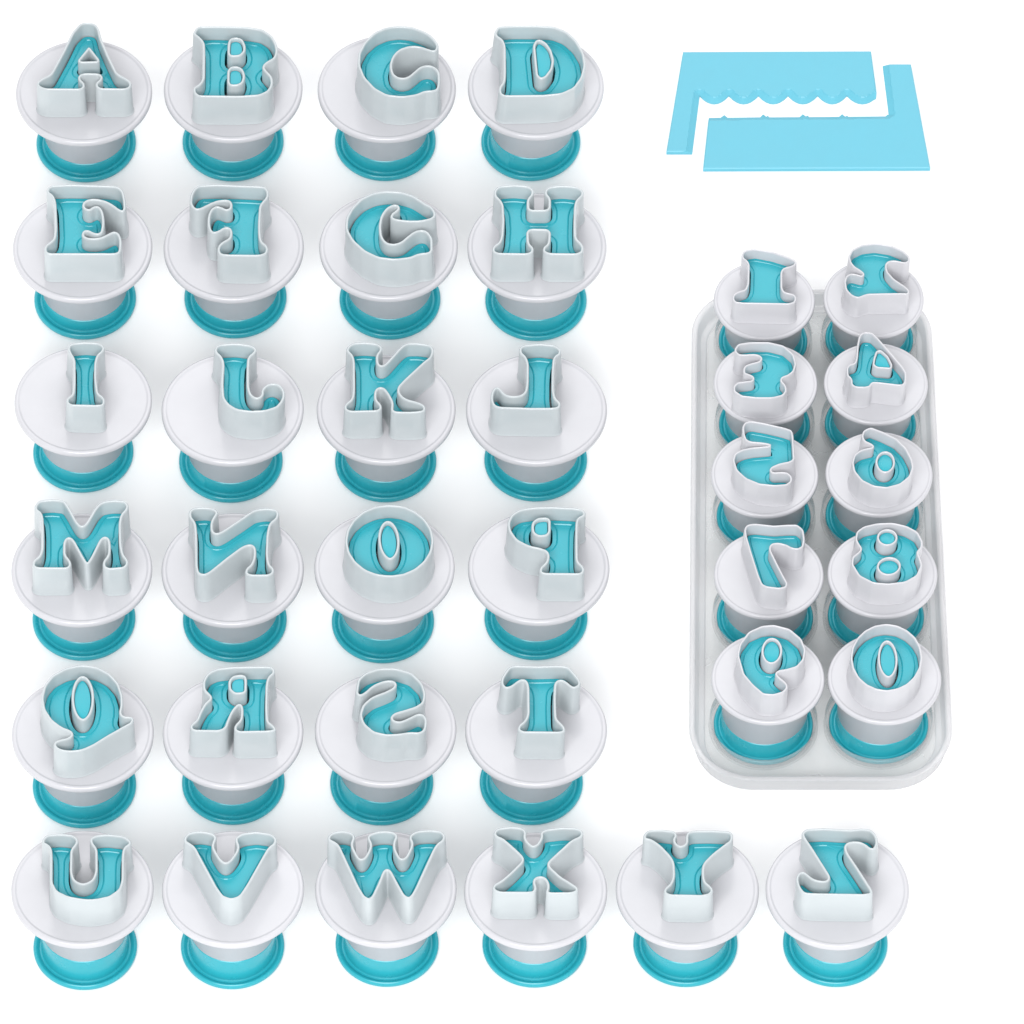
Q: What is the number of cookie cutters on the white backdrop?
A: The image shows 36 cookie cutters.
